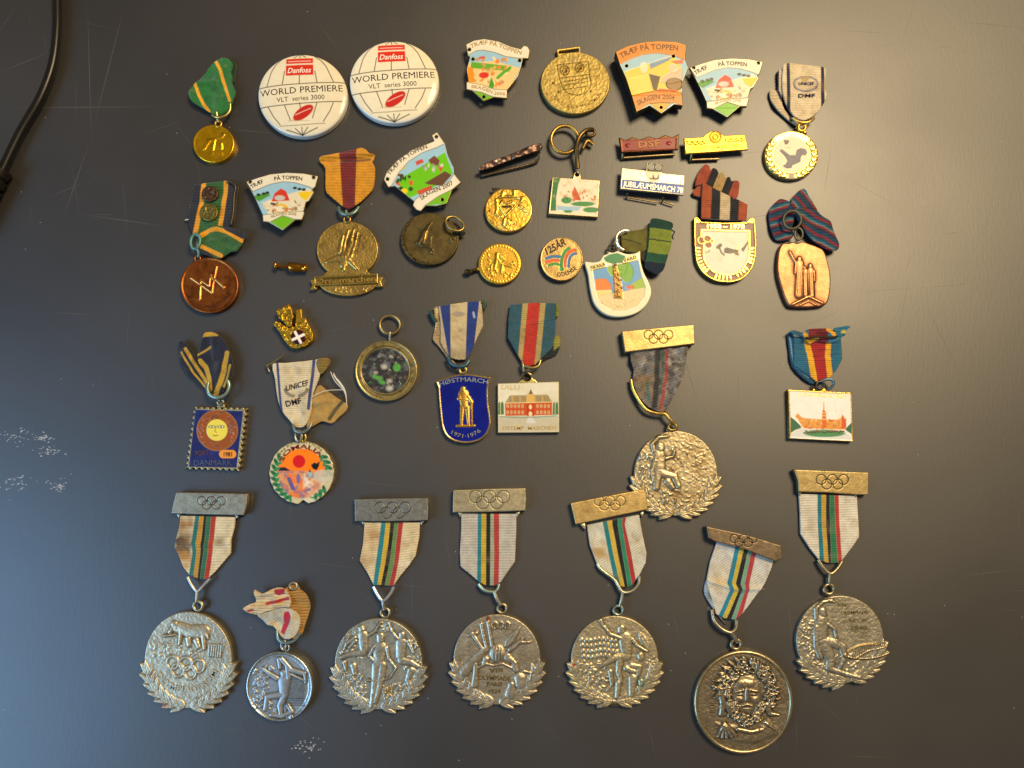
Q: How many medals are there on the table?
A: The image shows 25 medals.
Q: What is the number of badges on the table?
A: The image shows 12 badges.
